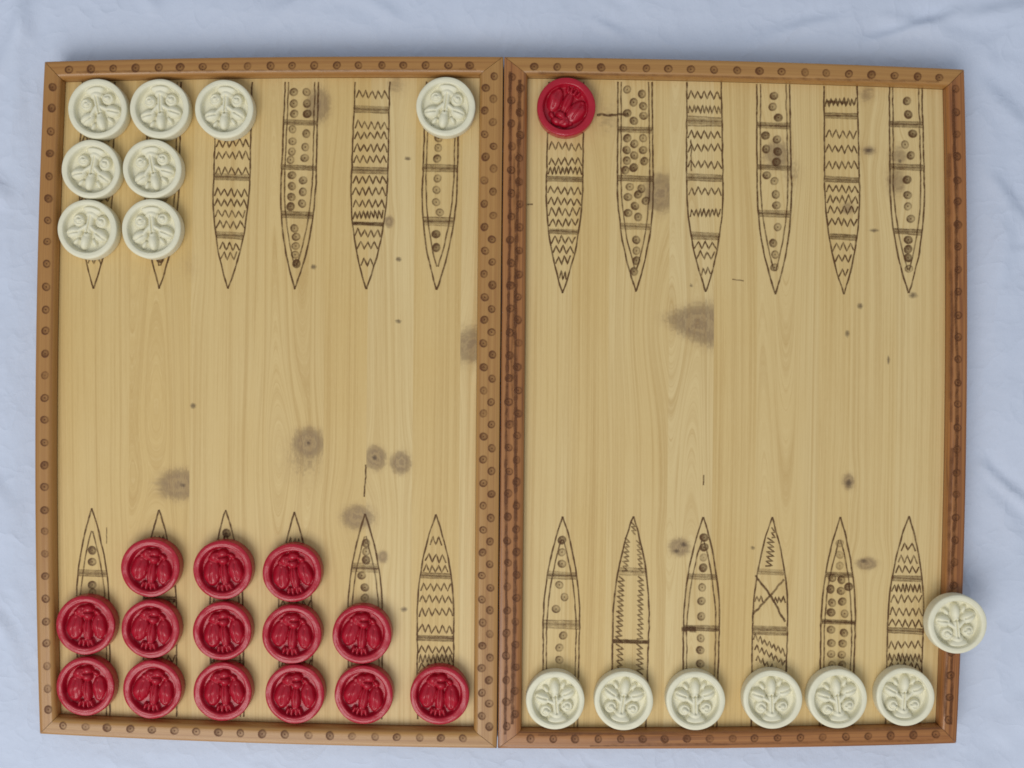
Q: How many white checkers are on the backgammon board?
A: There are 15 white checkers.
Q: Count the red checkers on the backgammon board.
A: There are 15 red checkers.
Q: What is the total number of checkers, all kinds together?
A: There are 30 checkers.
